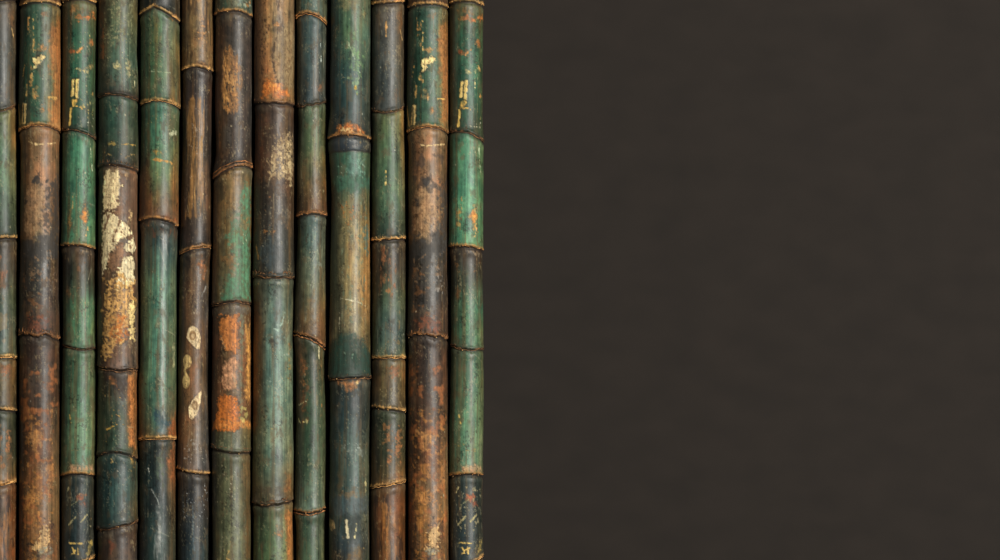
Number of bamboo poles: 13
